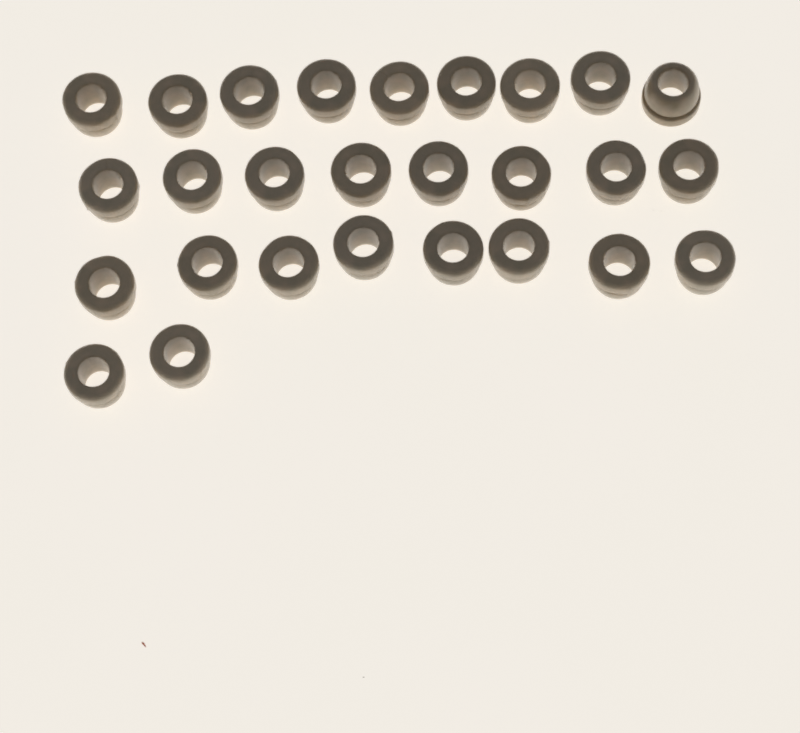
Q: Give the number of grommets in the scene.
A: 27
